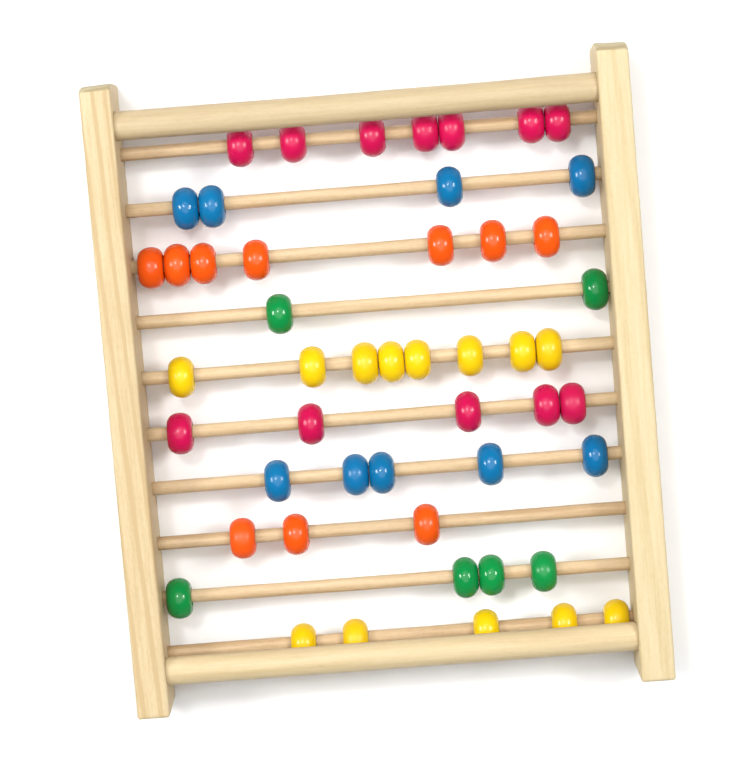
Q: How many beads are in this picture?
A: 50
